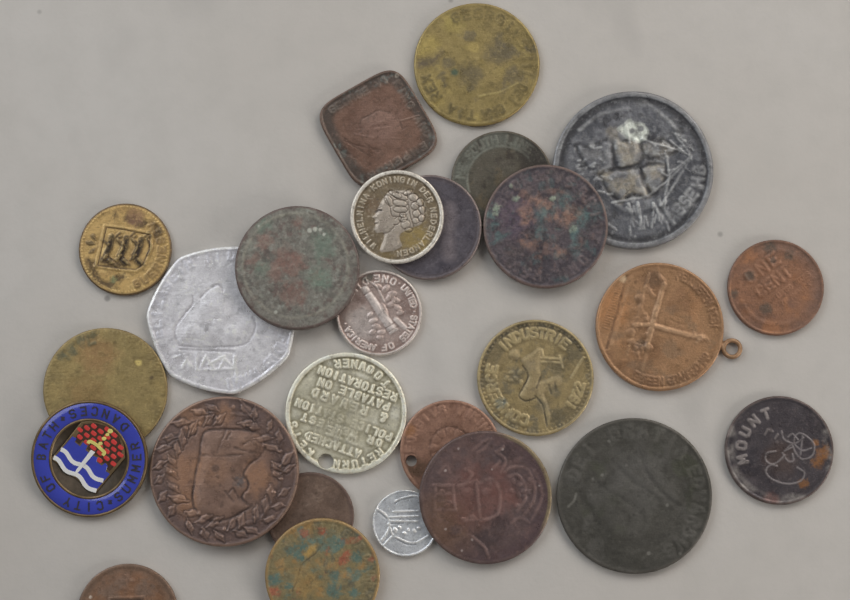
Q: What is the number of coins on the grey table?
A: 24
